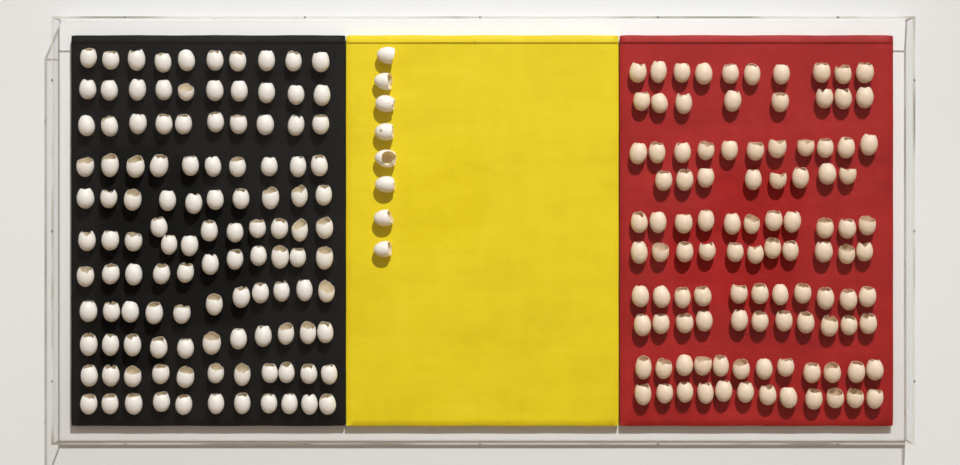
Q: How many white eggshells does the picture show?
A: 125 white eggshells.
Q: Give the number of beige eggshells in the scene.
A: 105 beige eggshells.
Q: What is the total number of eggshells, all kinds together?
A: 230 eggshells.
